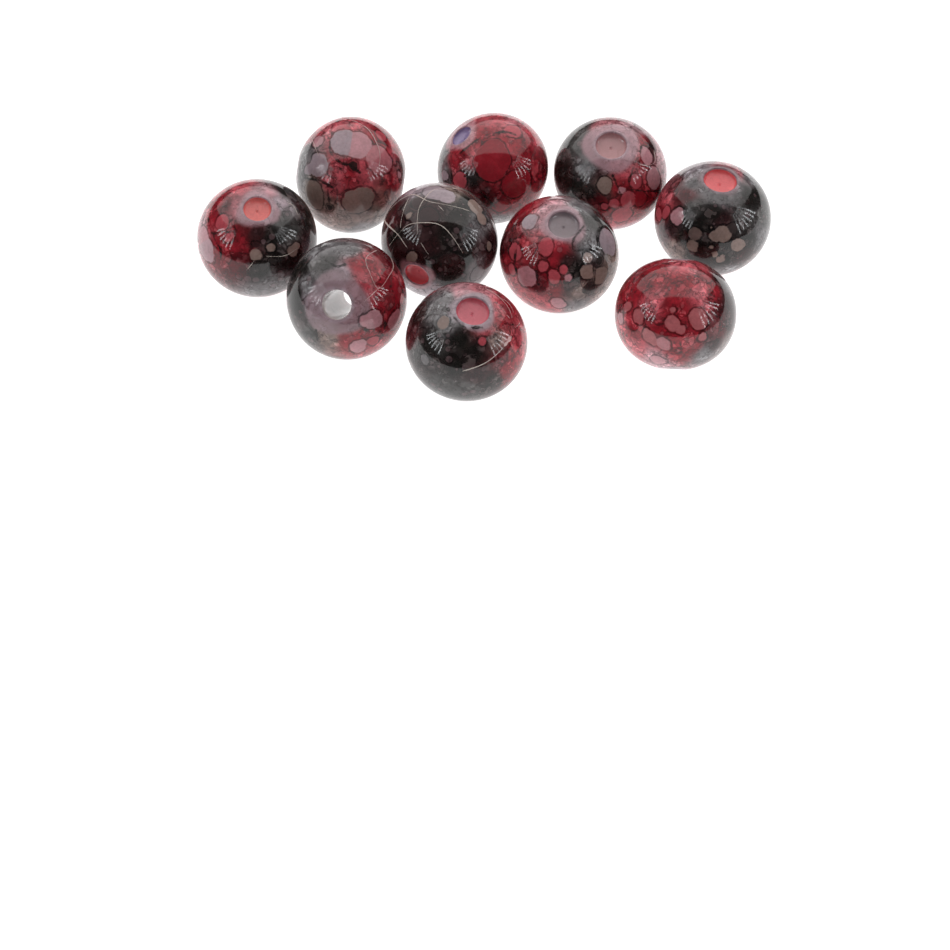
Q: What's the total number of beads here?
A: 10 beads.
